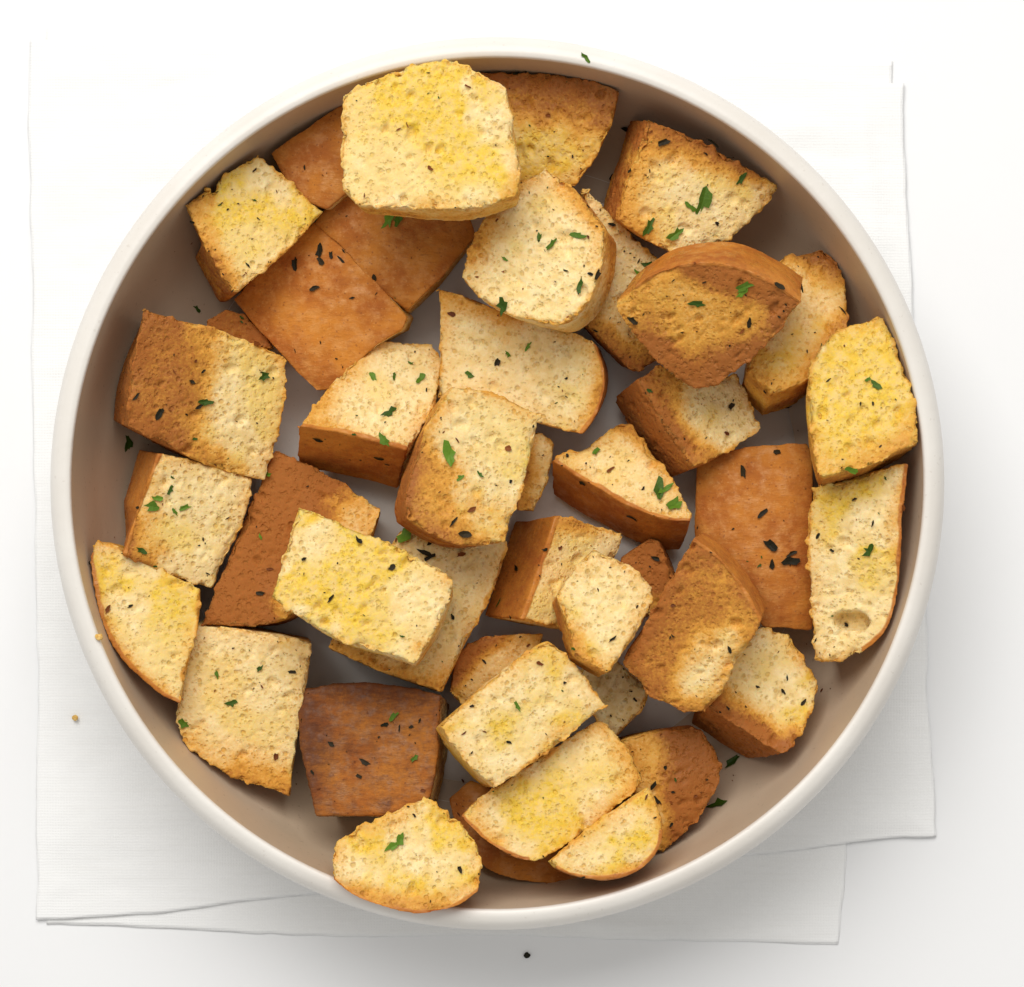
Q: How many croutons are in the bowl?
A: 42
